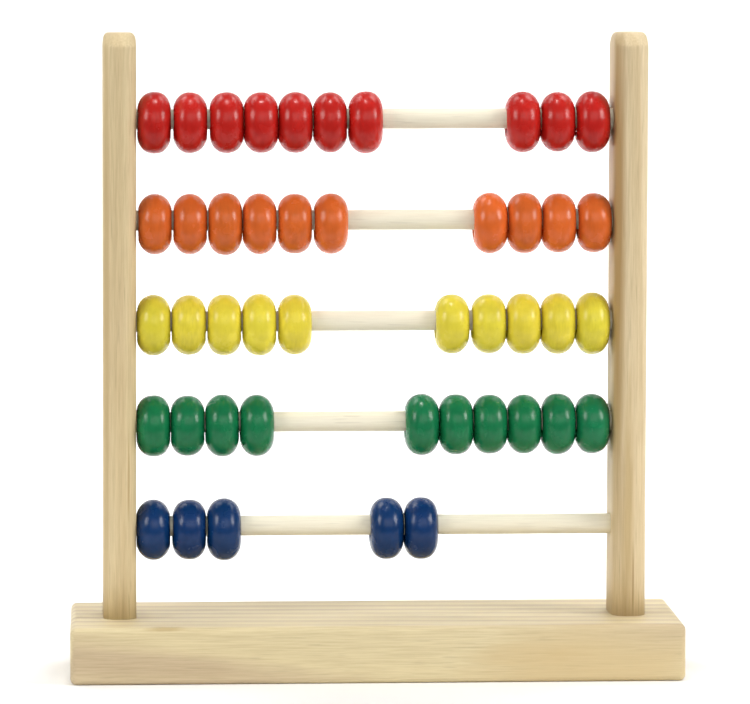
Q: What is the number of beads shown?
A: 45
